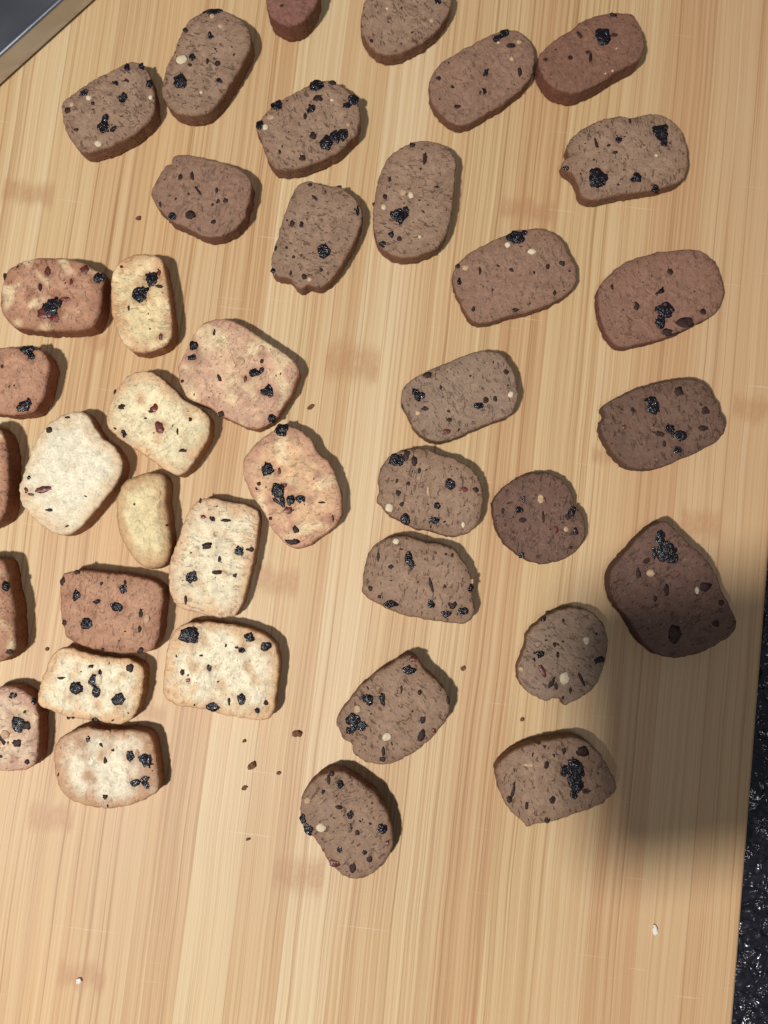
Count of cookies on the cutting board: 39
